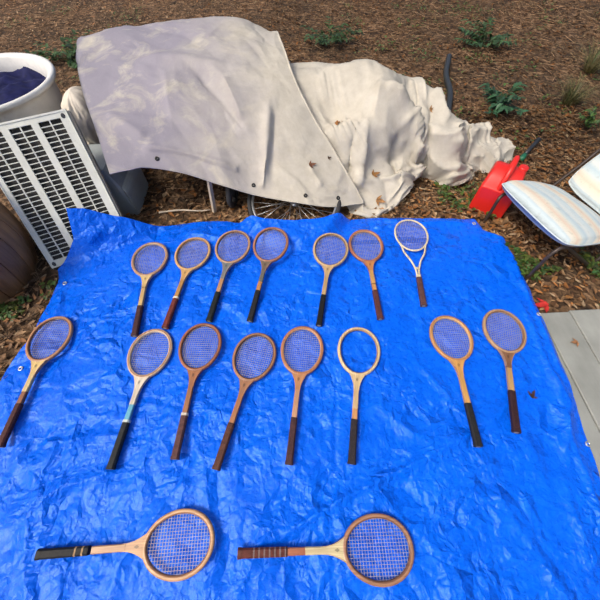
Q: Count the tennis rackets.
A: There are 17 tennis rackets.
